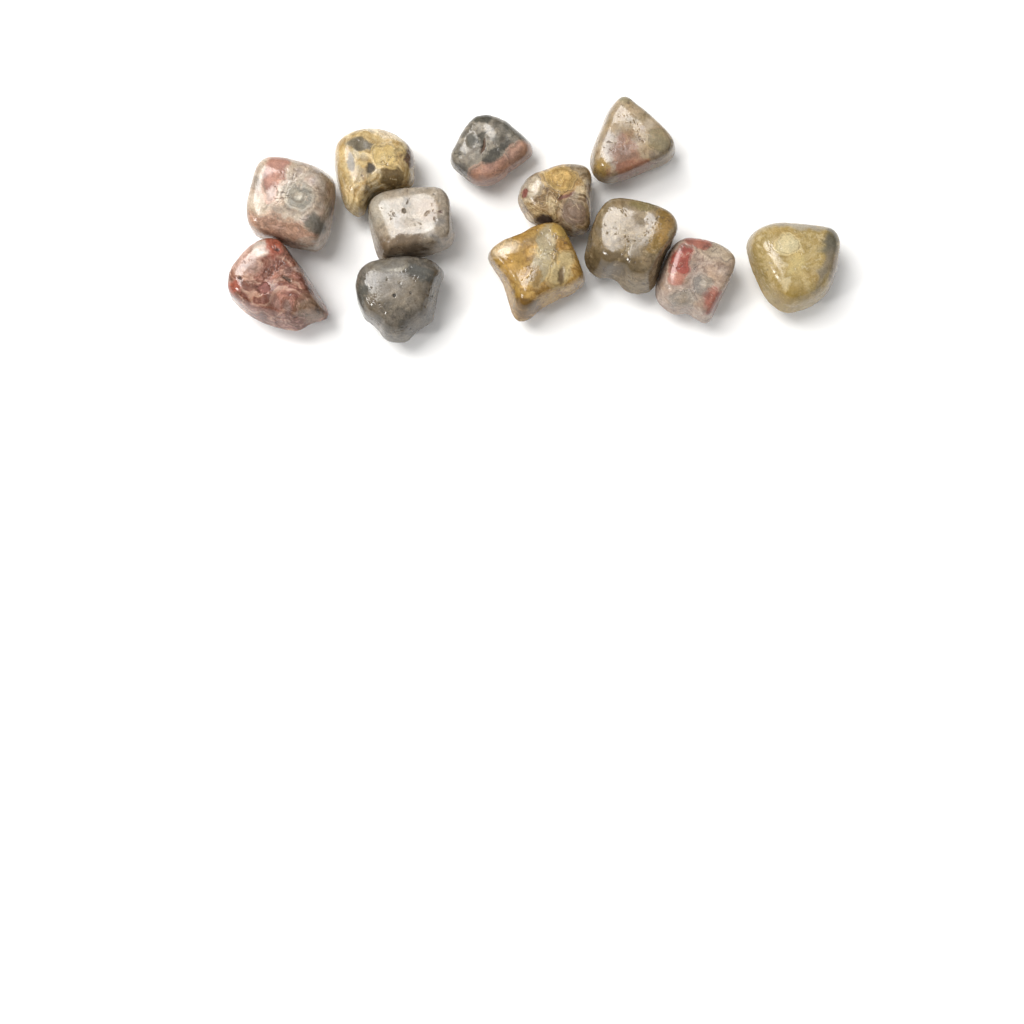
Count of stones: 12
